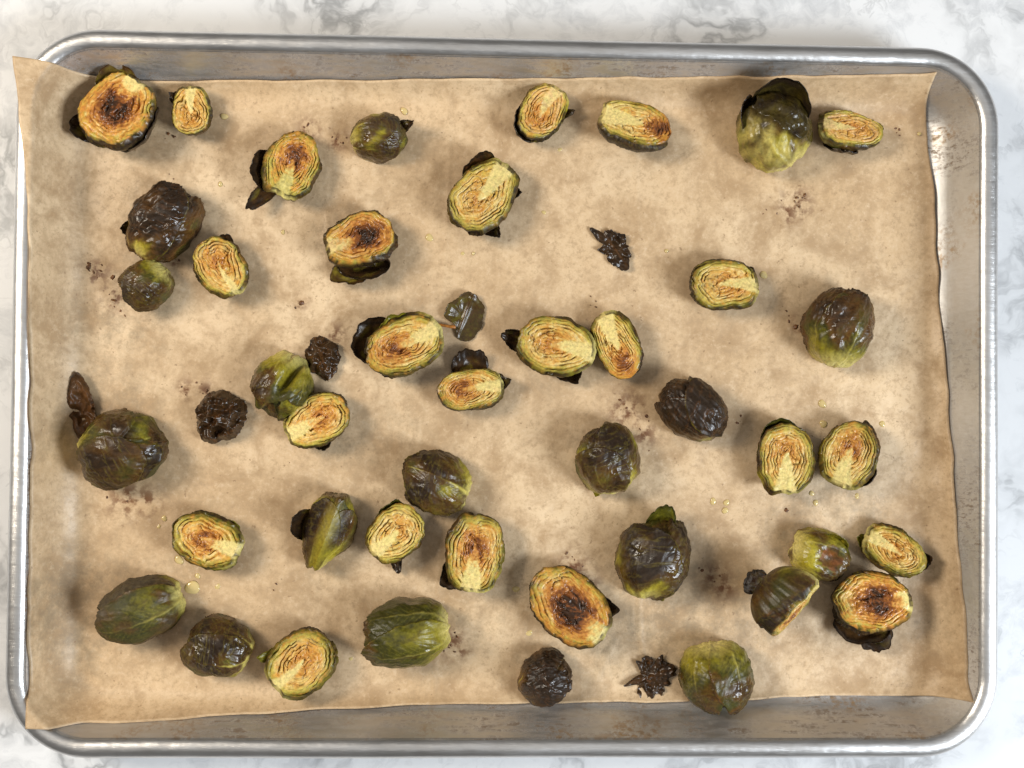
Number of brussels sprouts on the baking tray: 43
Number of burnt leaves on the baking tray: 6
